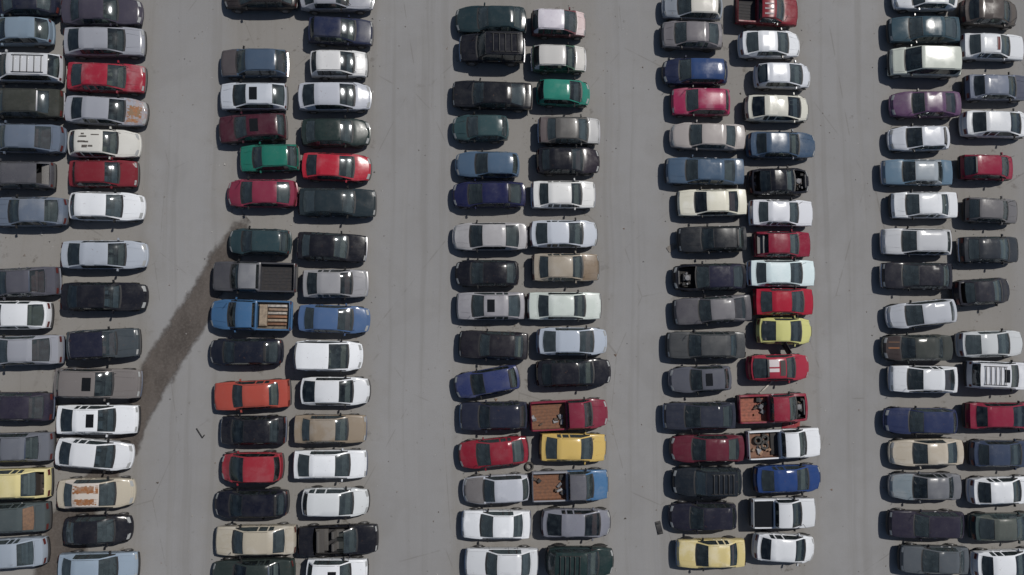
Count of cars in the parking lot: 154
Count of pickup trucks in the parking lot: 8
